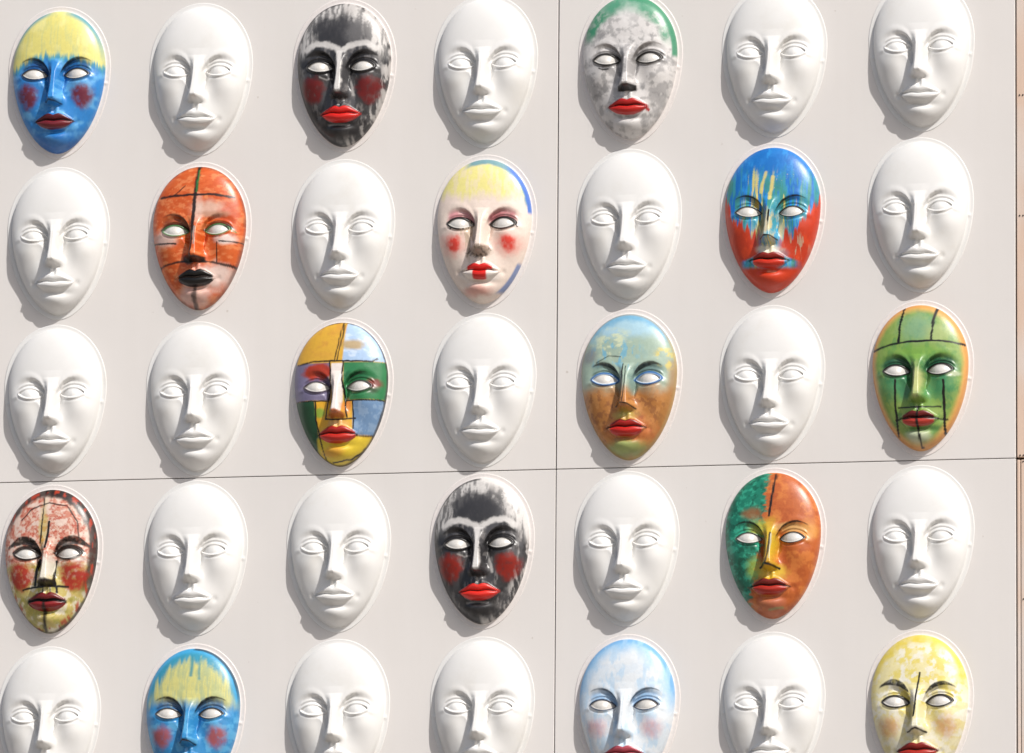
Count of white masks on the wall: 20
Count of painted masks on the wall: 15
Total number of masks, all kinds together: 35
